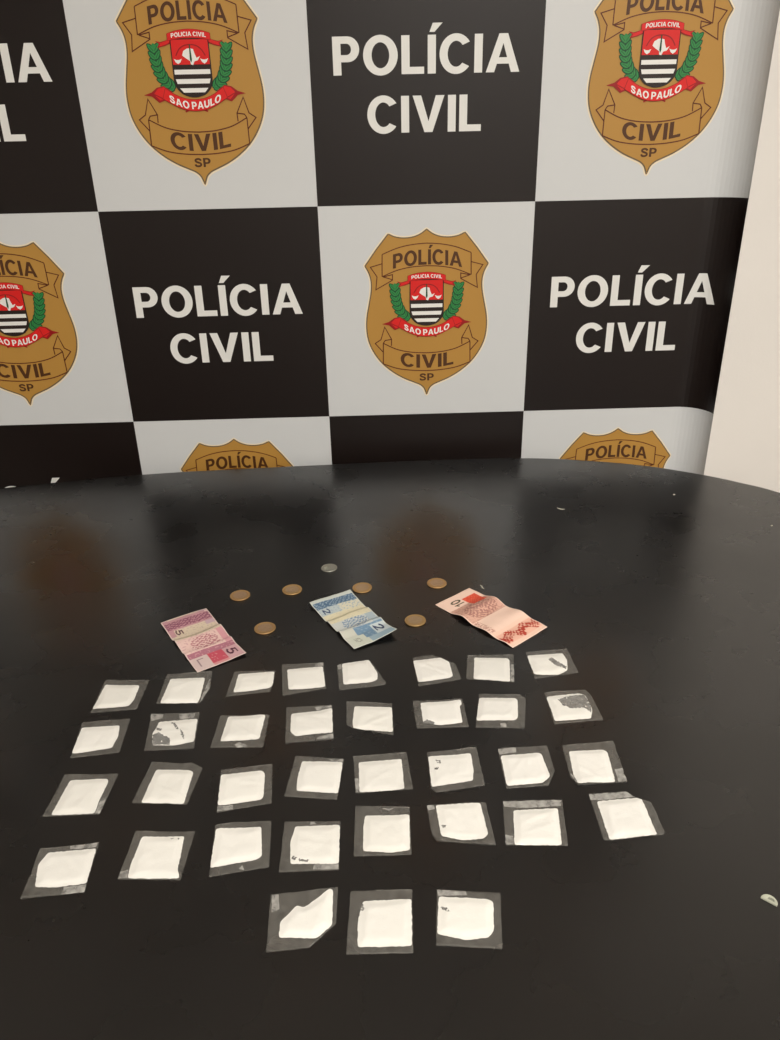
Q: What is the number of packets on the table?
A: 35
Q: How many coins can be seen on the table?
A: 7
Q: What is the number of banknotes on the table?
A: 3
